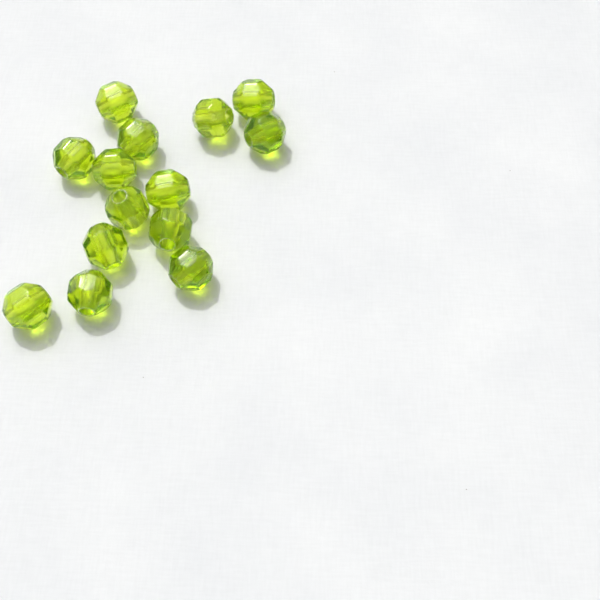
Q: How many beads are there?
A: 14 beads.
